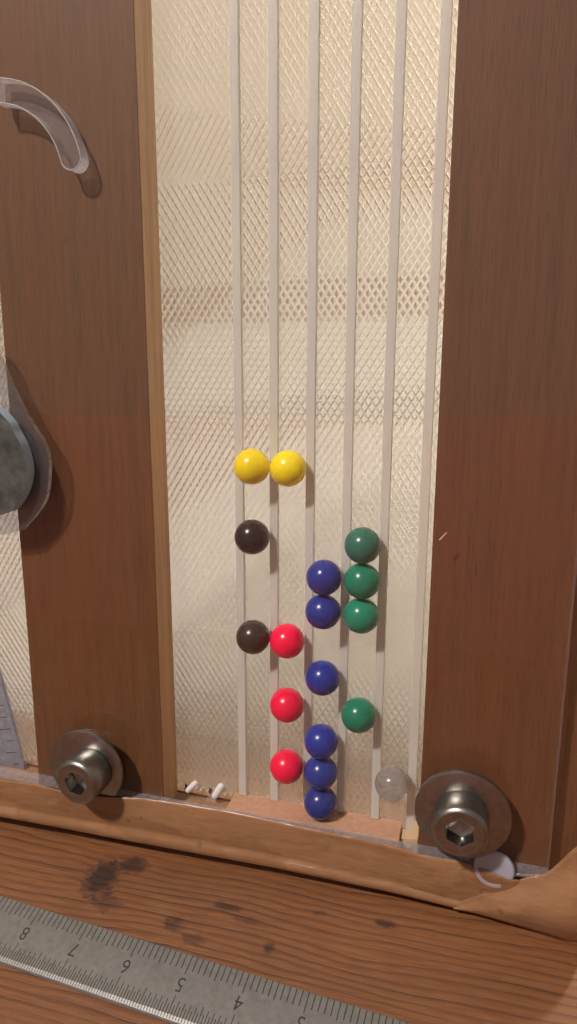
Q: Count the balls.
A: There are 18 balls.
